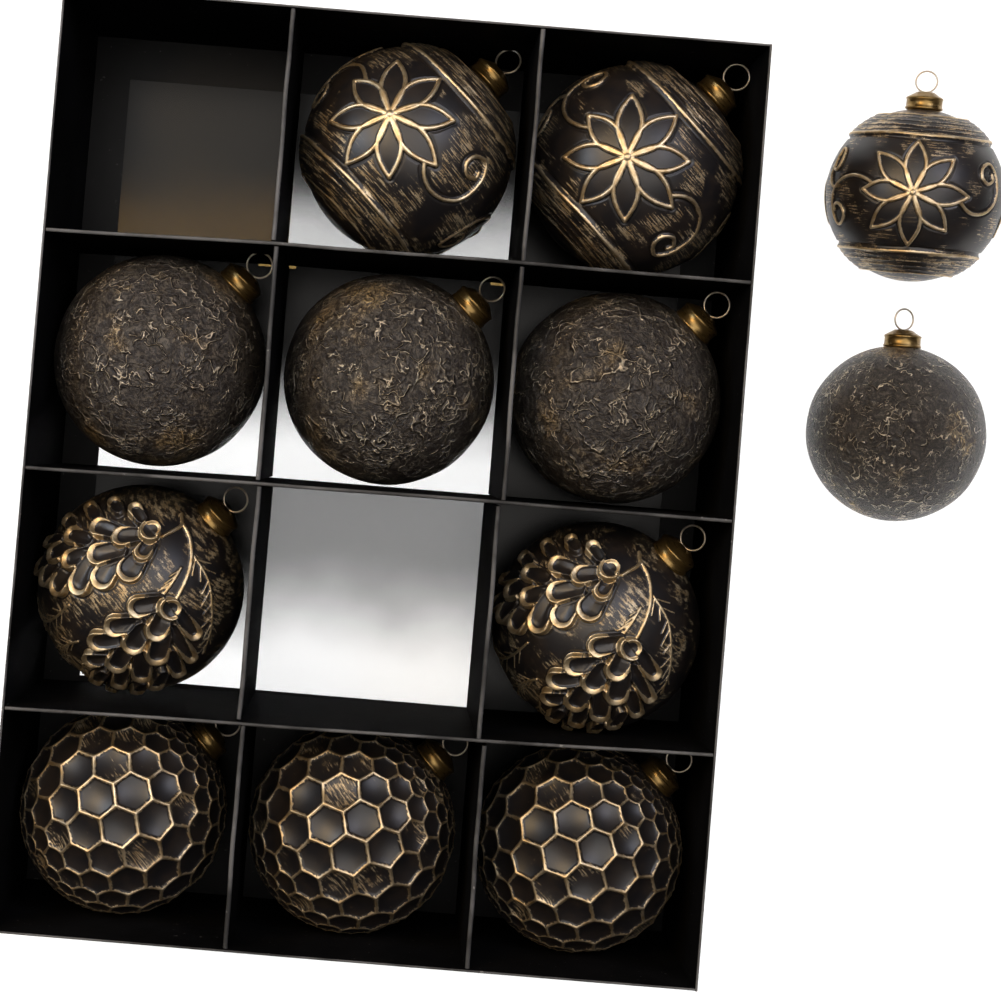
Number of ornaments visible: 12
